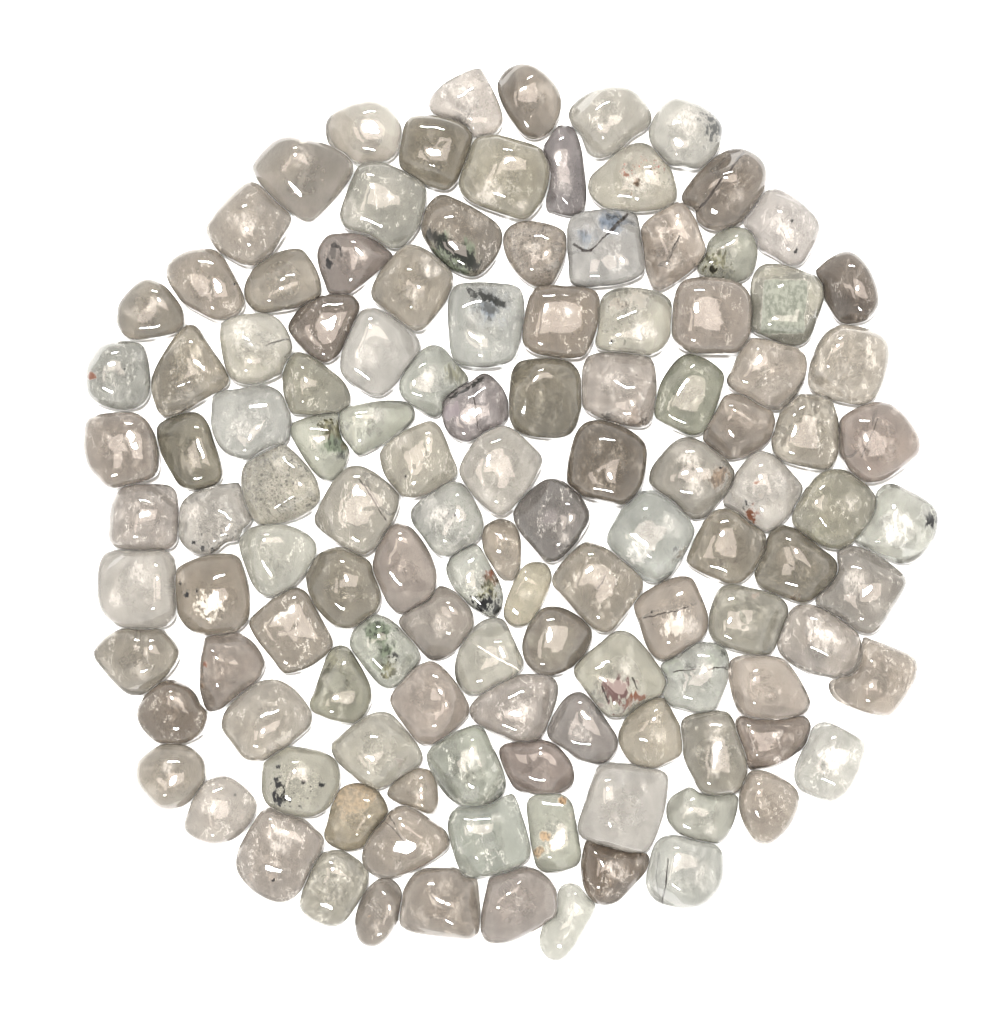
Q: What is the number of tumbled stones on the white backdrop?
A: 123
